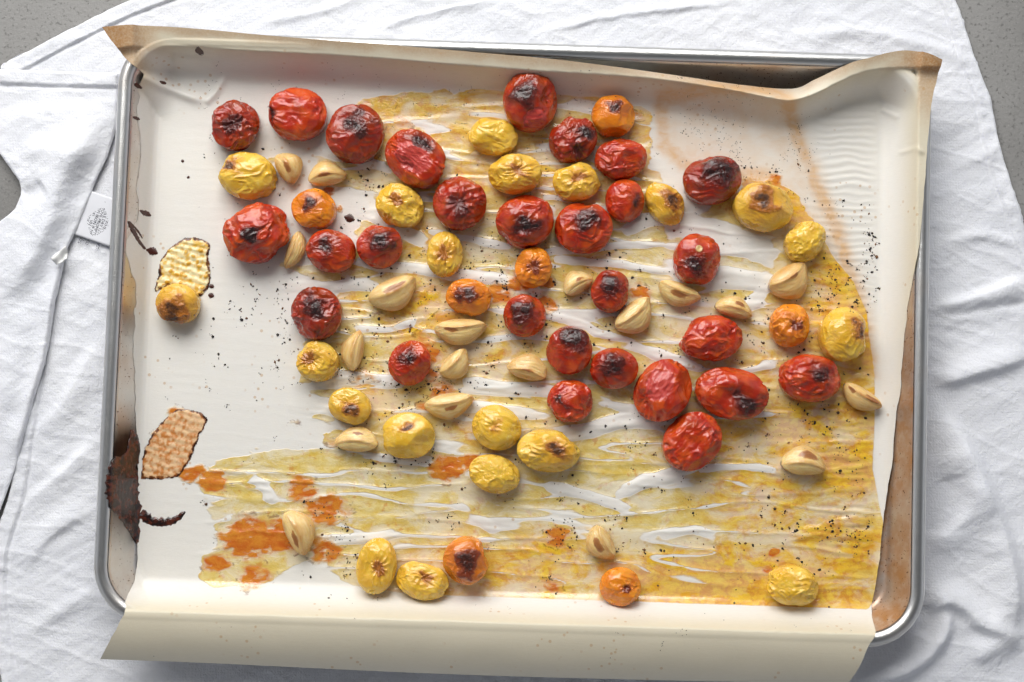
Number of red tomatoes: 28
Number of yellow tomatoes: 20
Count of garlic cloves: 19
